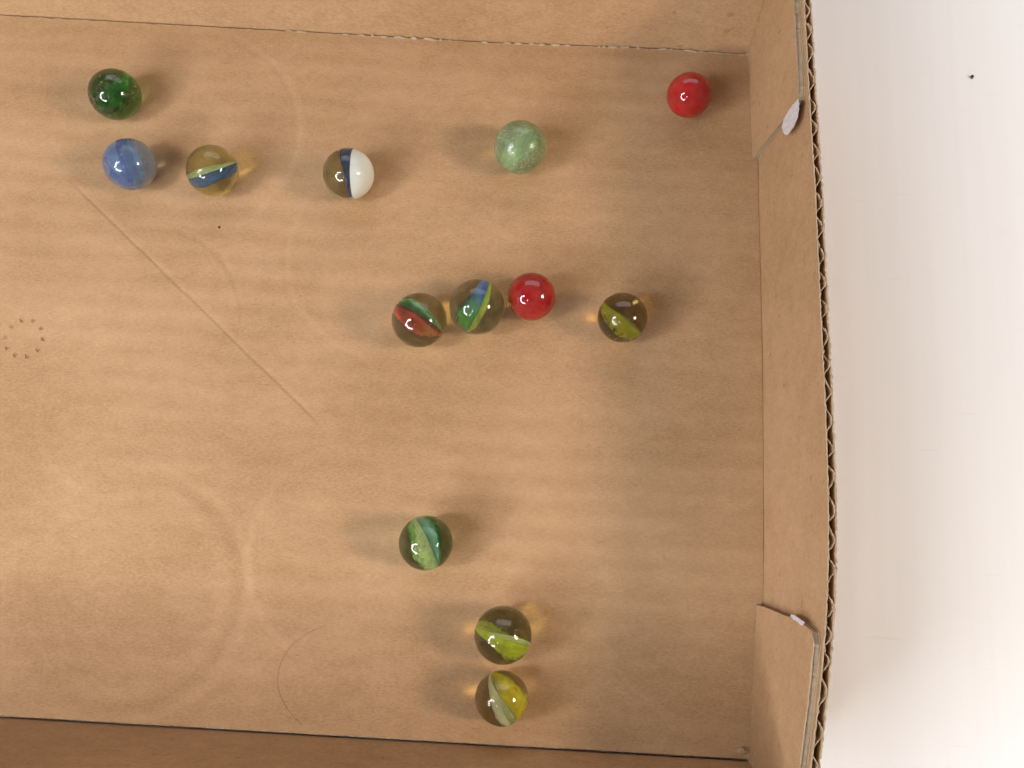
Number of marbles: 13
